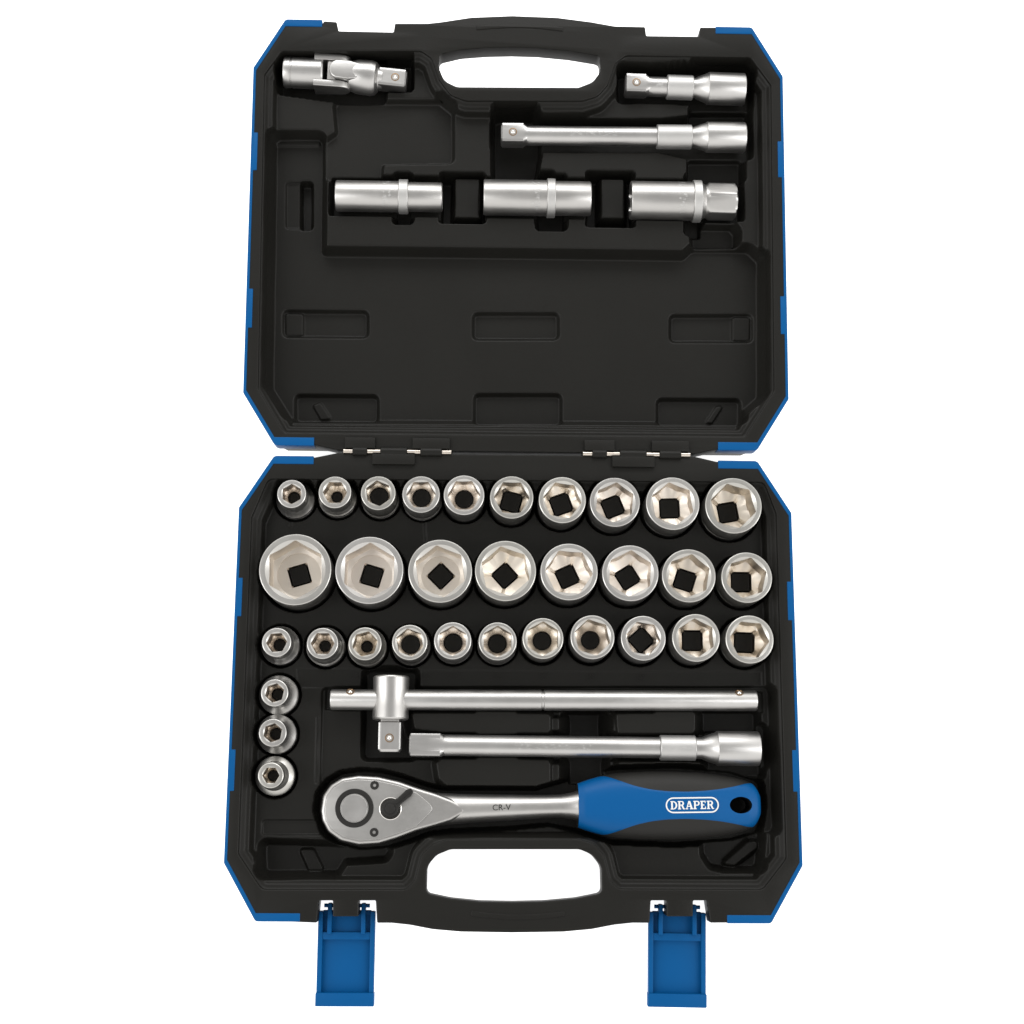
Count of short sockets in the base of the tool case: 32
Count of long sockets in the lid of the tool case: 3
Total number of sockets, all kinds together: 35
